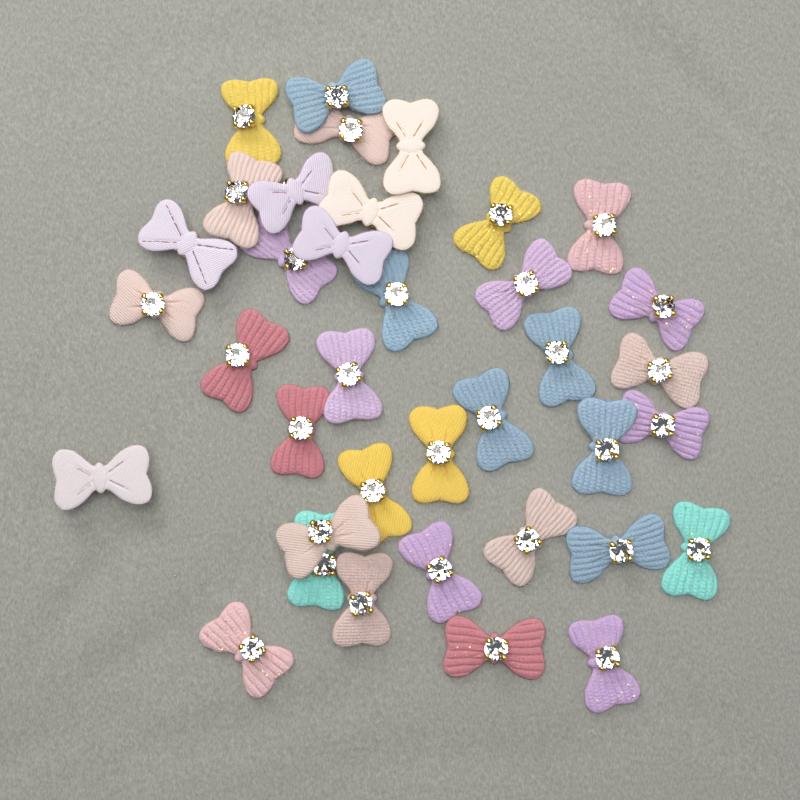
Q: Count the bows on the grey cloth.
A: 37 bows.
